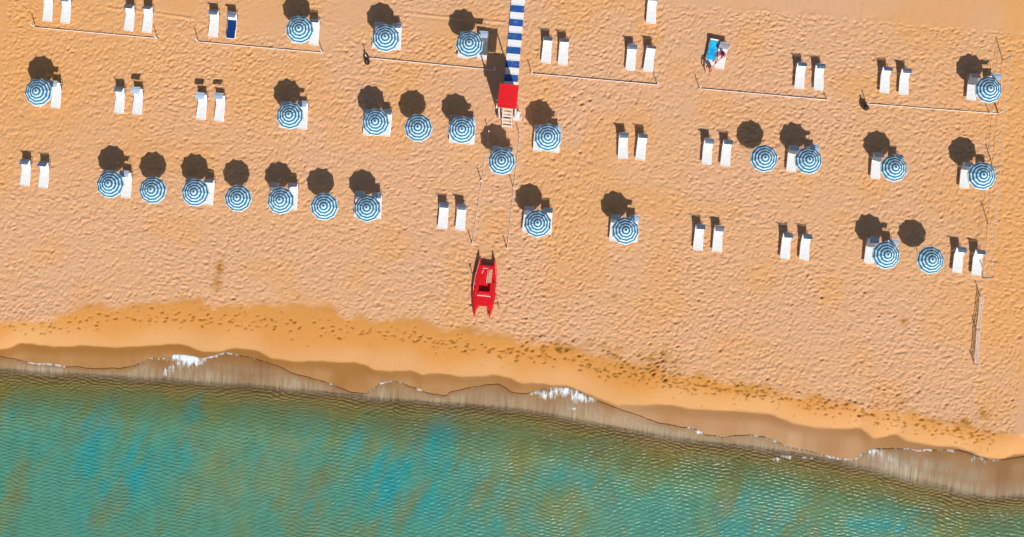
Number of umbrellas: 26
